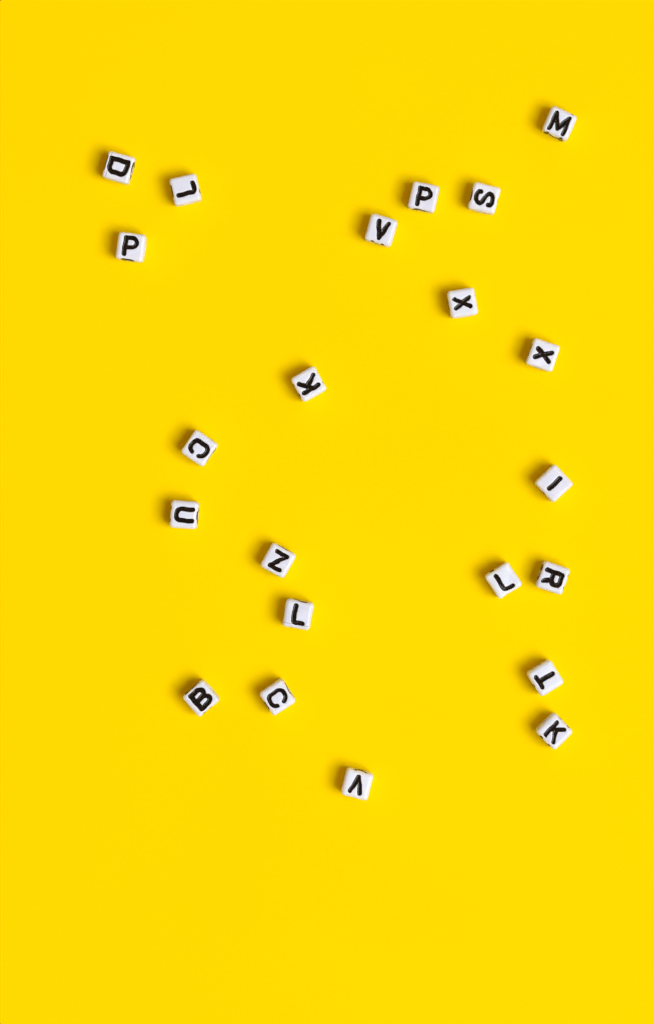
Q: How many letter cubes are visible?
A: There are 22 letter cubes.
